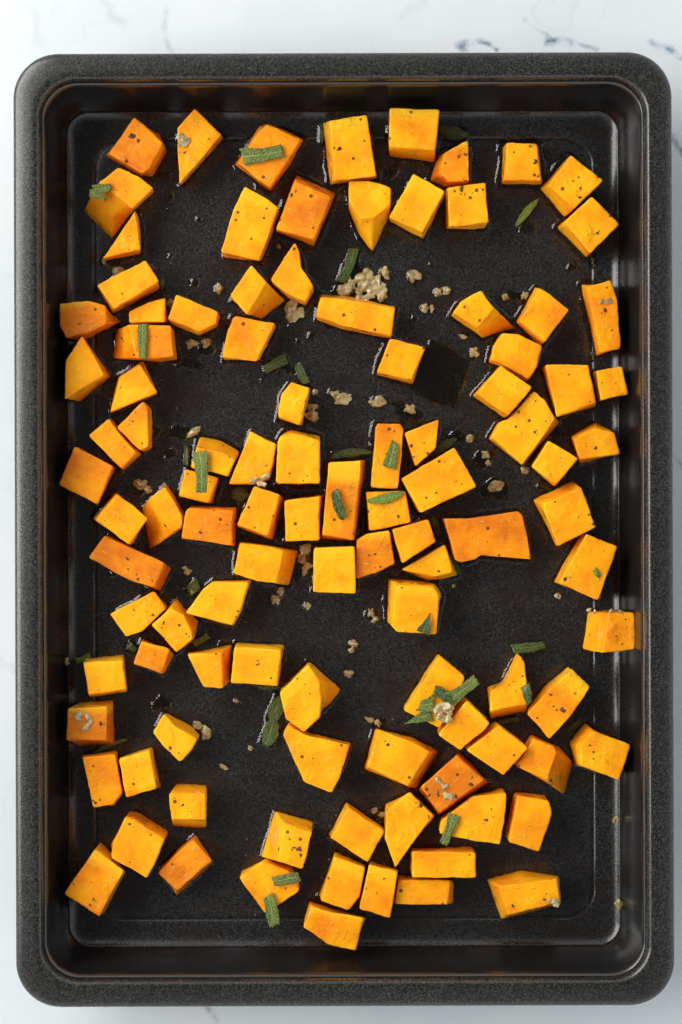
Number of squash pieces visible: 105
